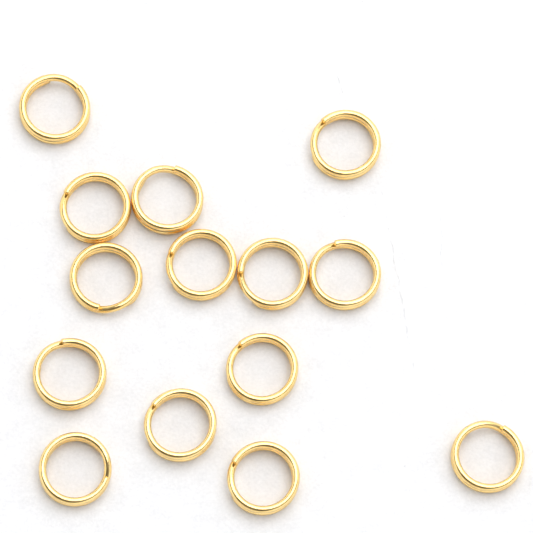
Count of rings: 14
